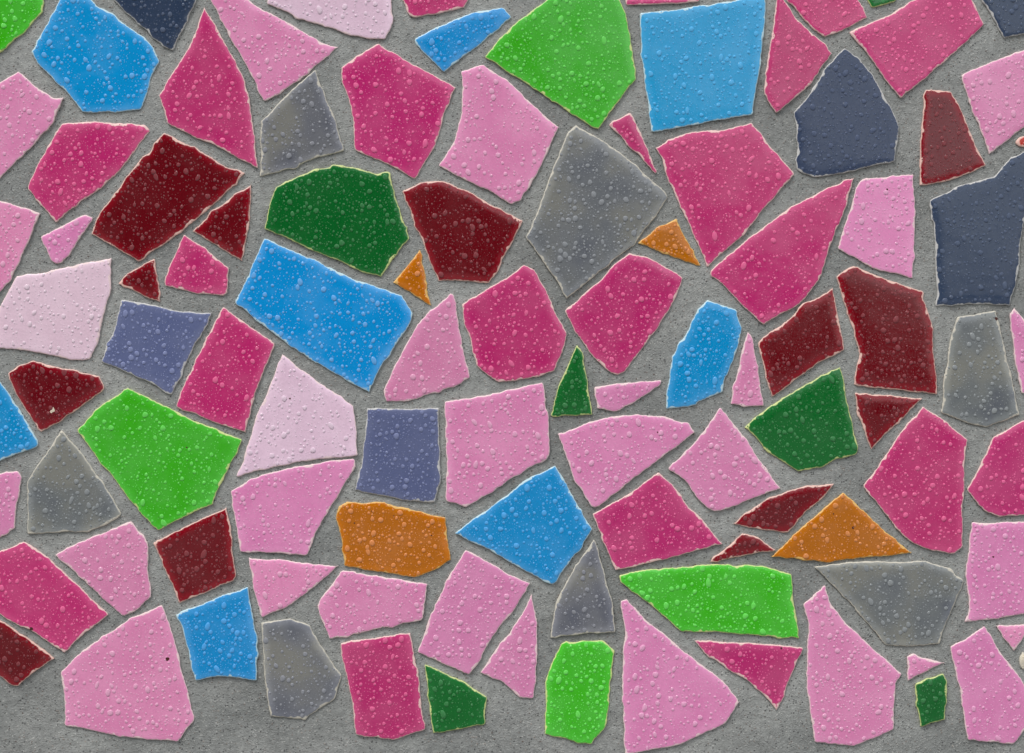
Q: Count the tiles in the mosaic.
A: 103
